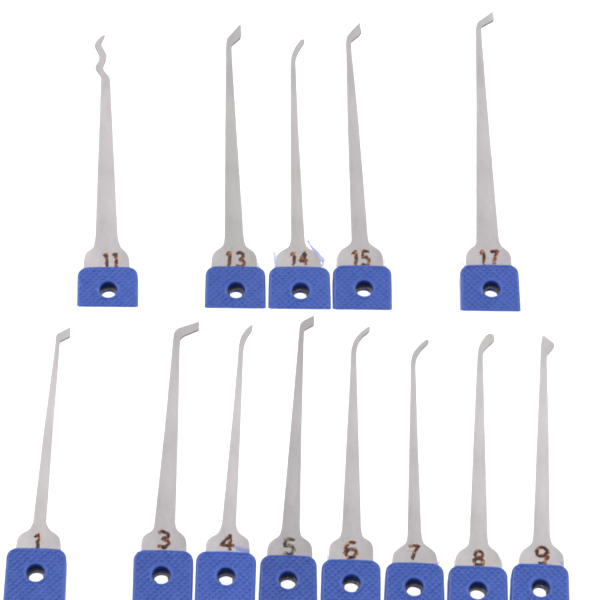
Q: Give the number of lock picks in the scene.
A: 13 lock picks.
